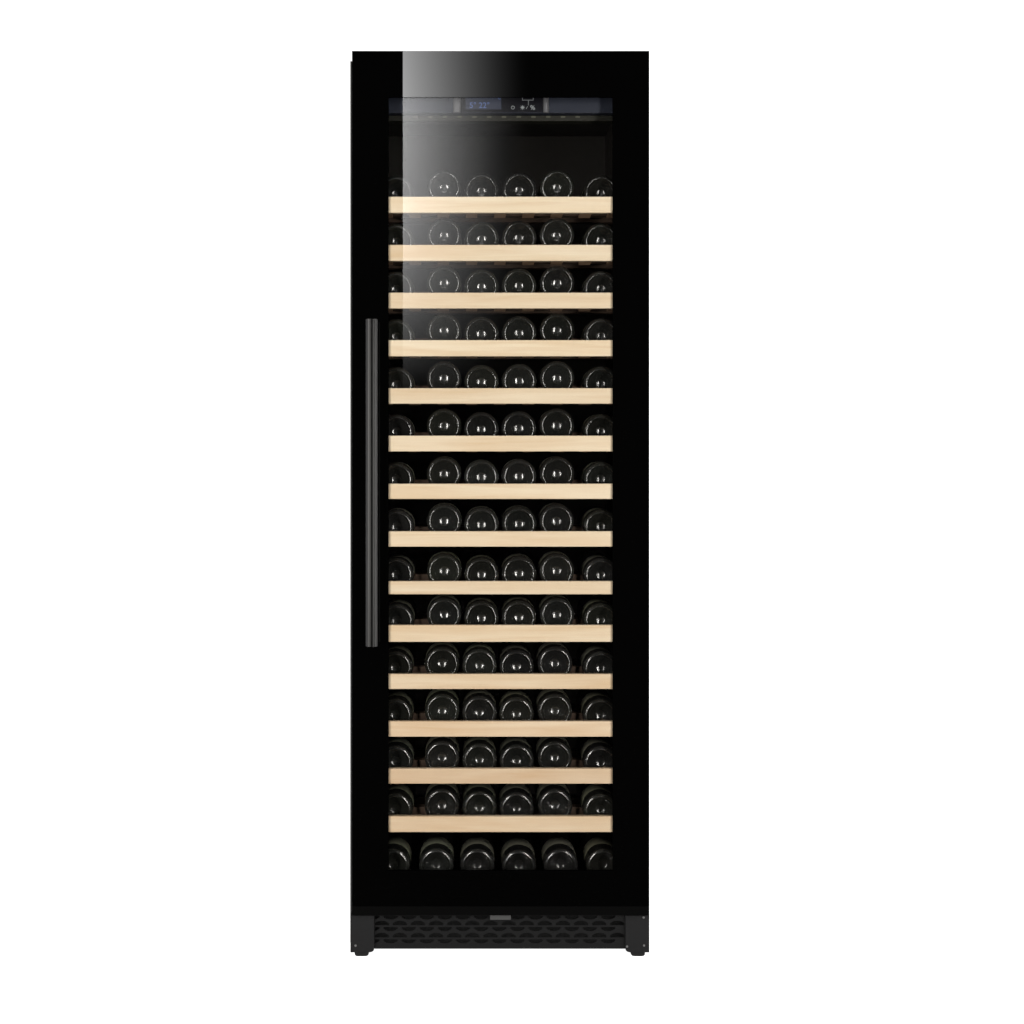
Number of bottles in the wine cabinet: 90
